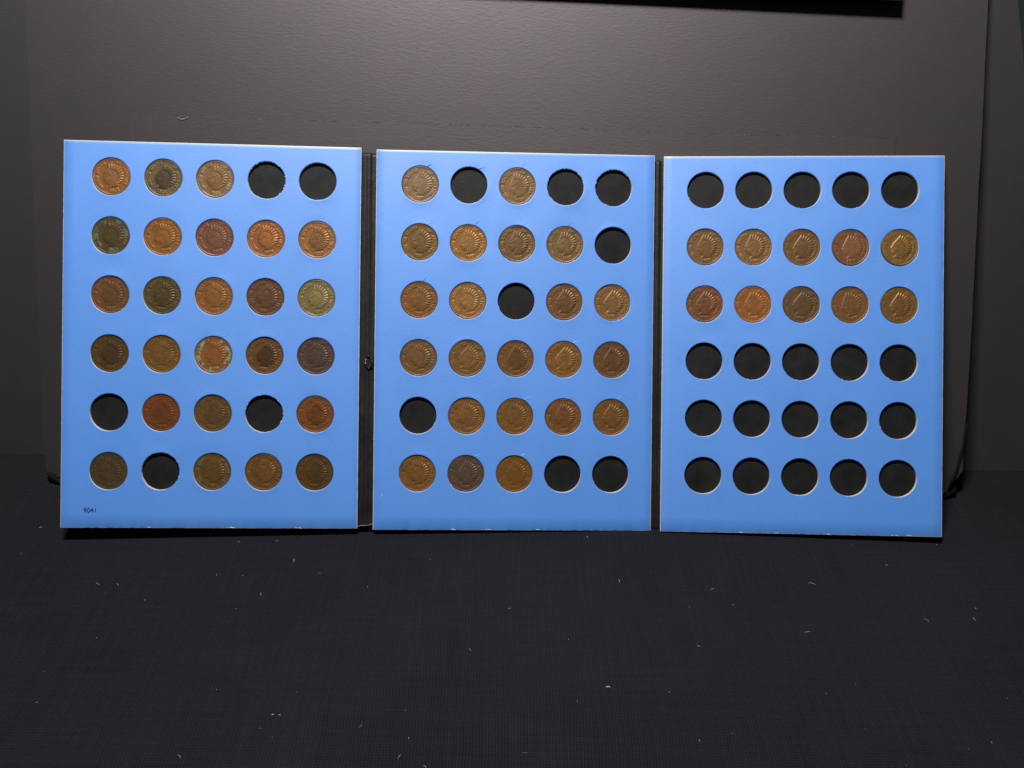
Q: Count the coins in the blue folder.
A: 57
